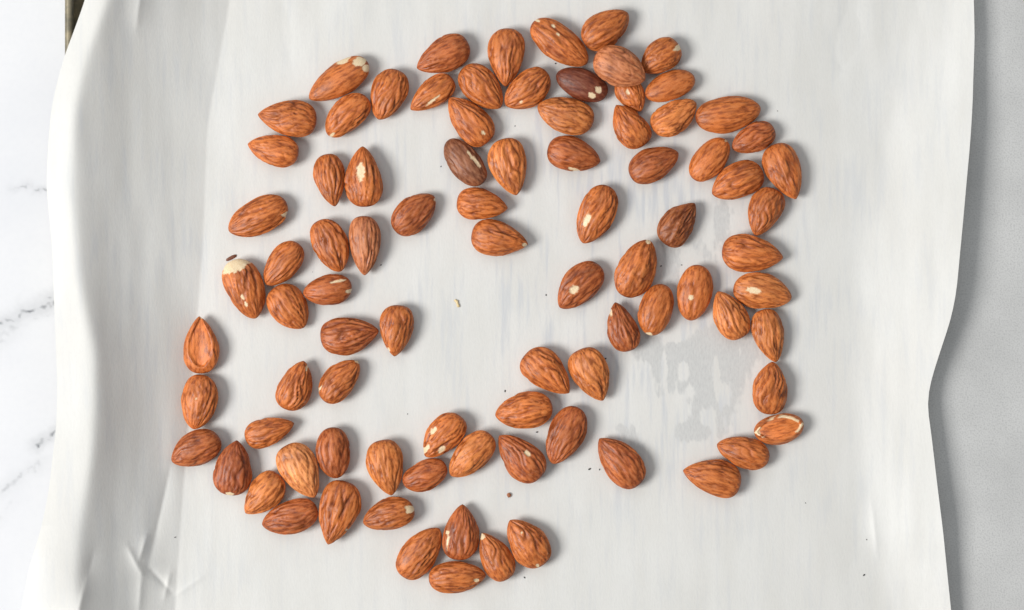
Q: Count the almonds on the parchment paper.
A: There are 88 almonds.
